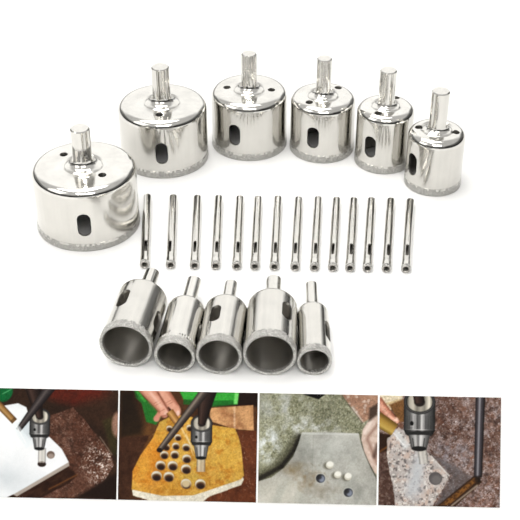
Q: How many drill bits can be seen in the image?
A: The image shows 25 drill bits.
